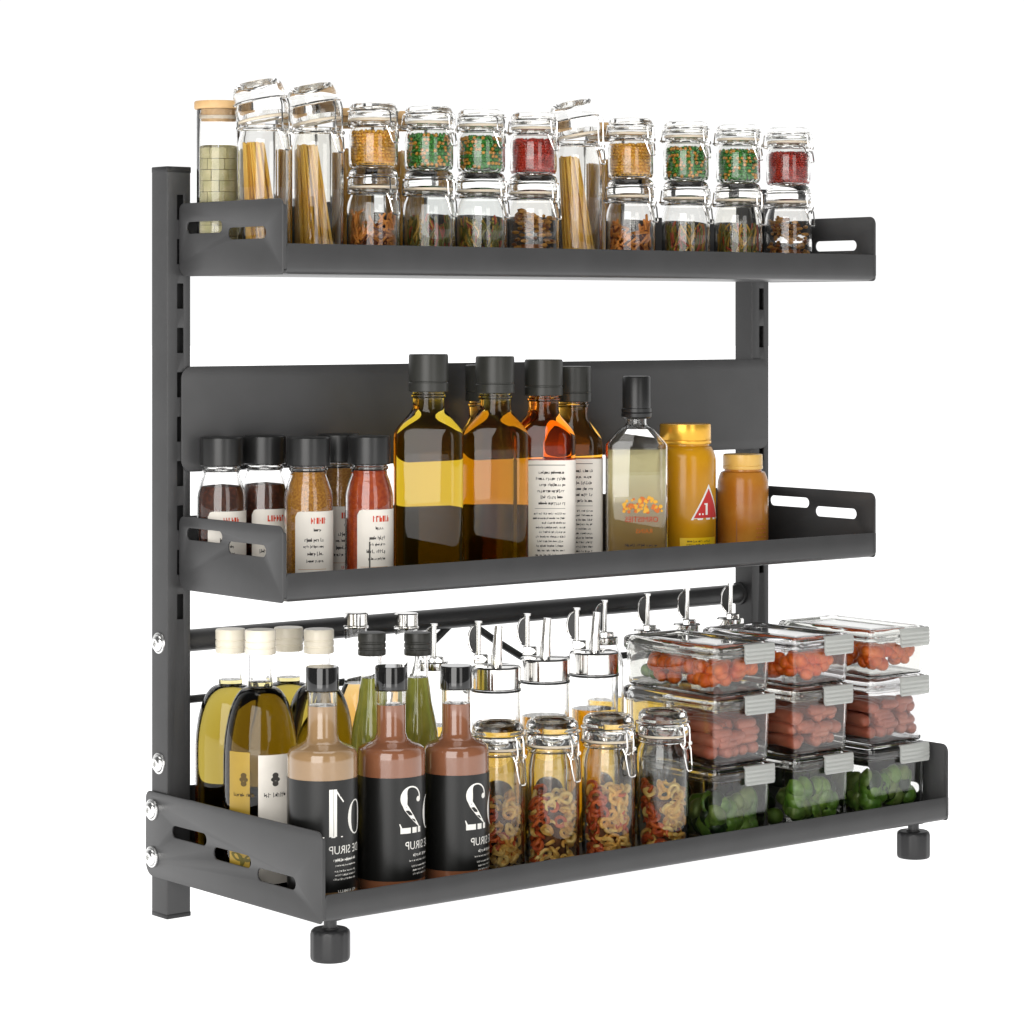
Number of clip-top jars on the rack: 23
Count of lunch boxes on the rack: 9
